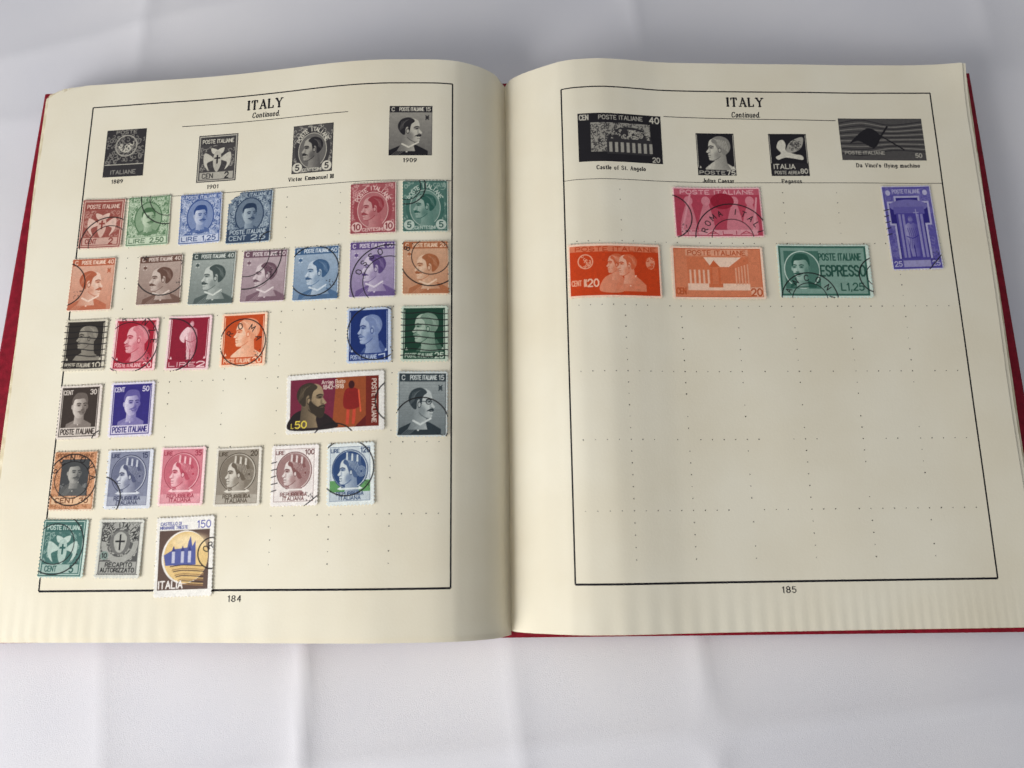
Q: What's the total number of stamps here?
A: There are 37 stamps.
